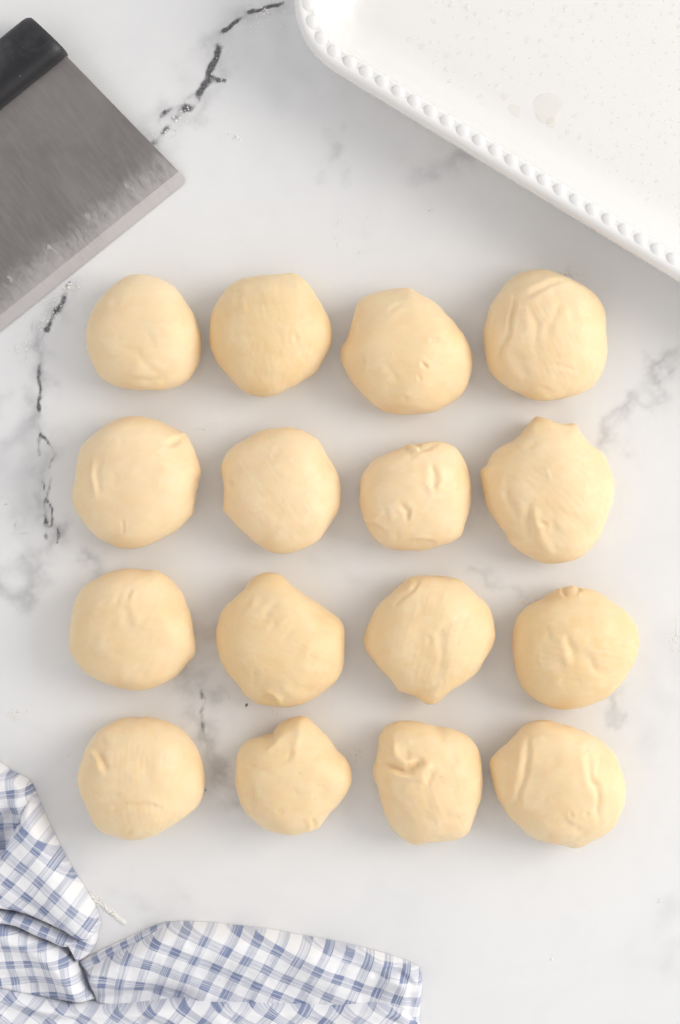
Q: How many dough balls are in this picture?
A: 16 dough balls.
